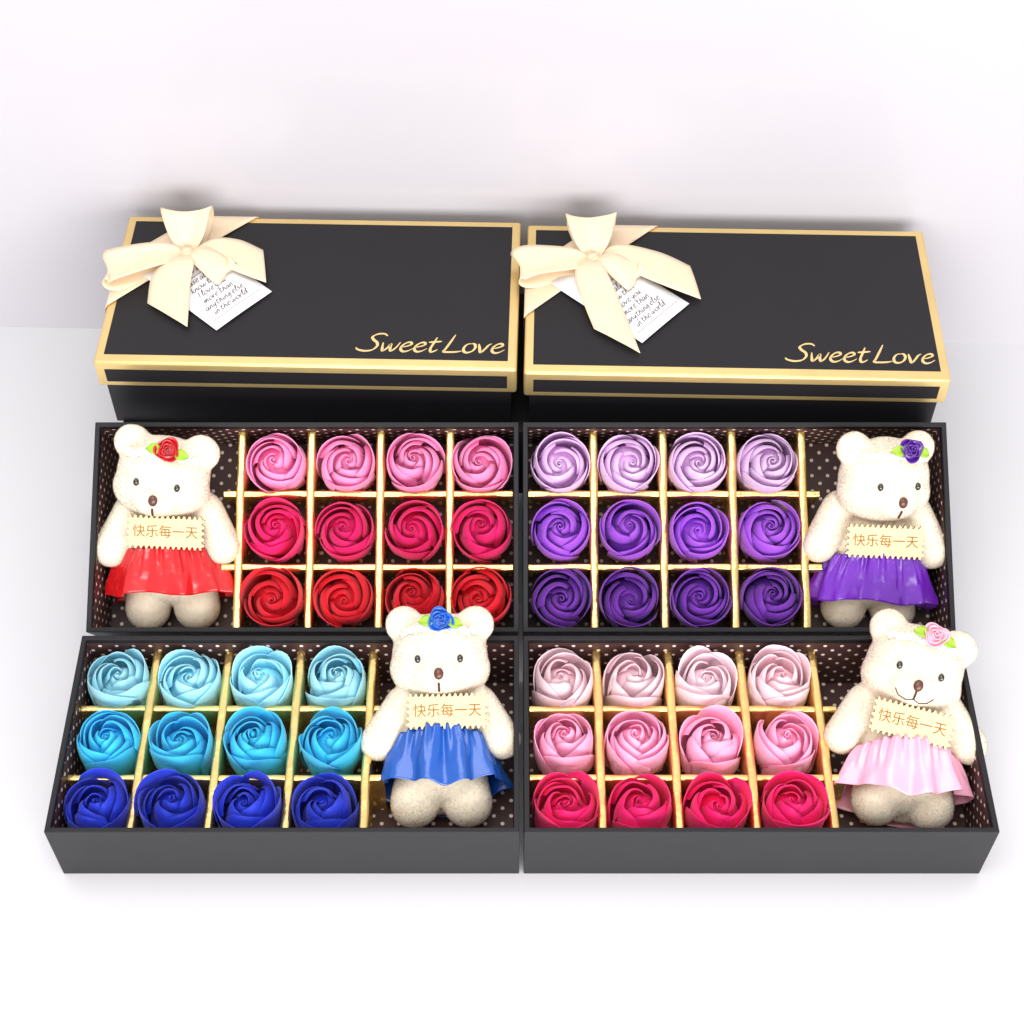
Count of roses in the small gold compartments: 48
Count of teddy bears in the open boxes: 4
